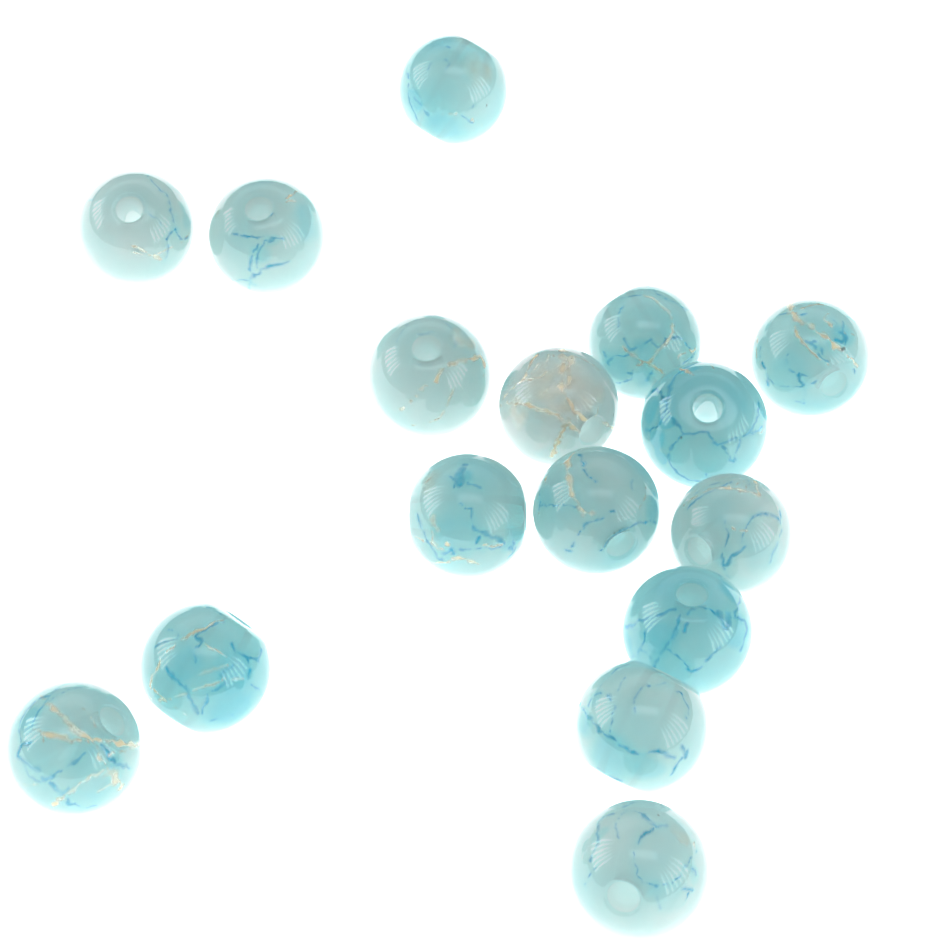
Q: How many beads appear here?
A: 16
